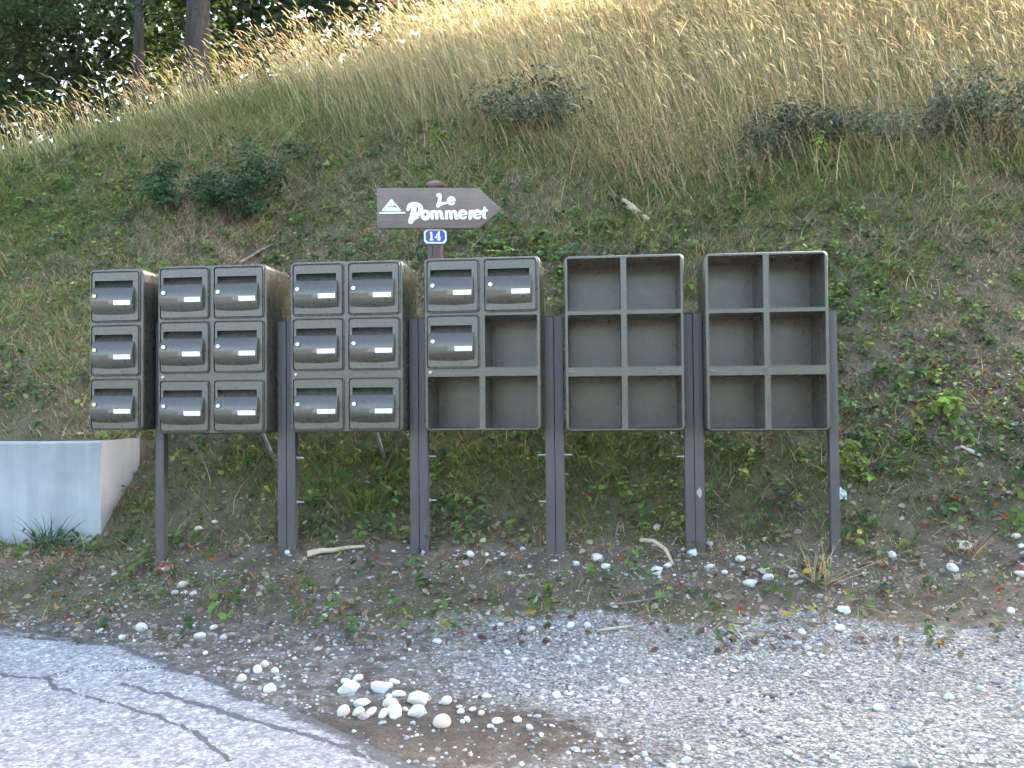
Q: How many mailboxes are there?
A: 18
